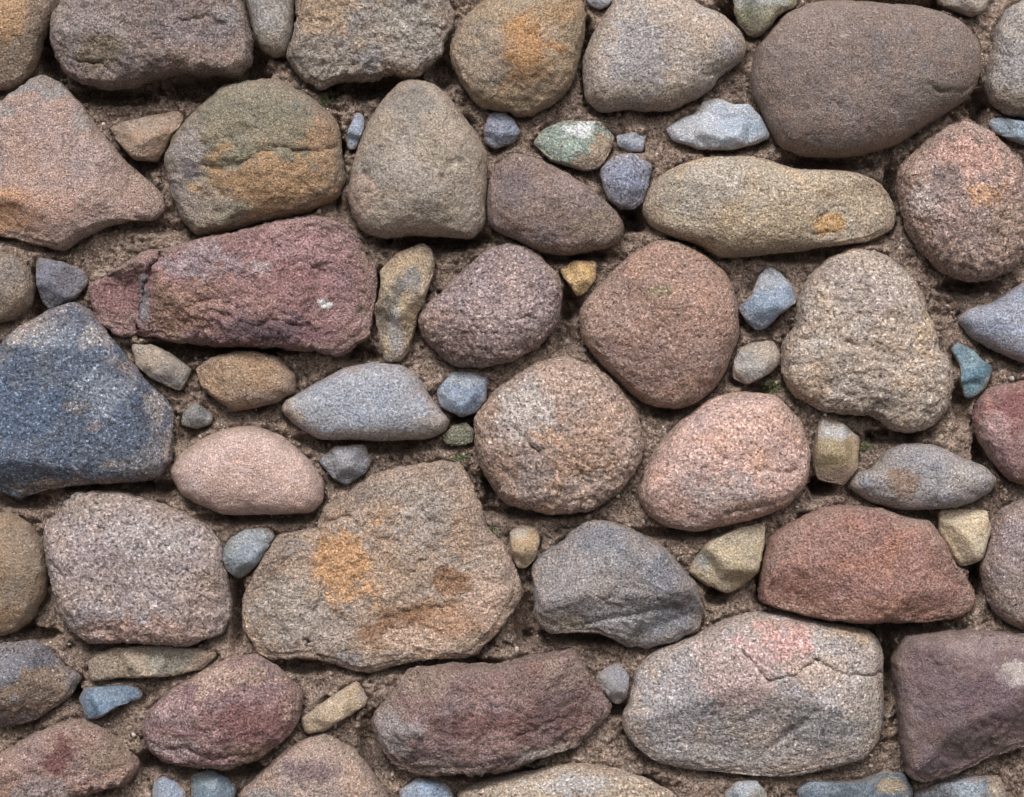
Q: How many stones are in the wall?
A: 79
